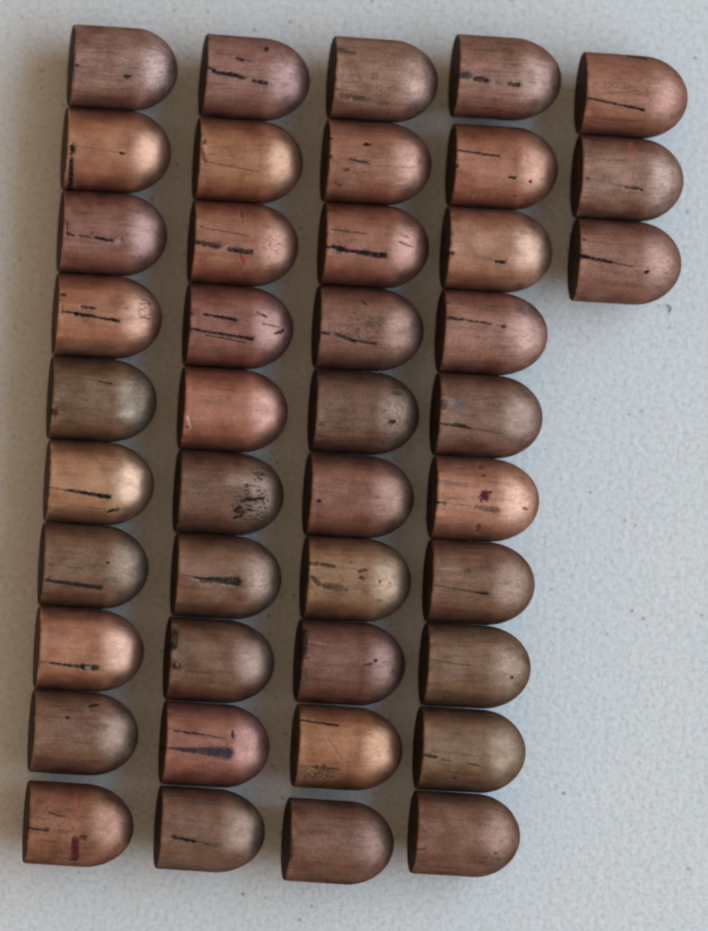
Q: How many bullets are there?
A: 43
